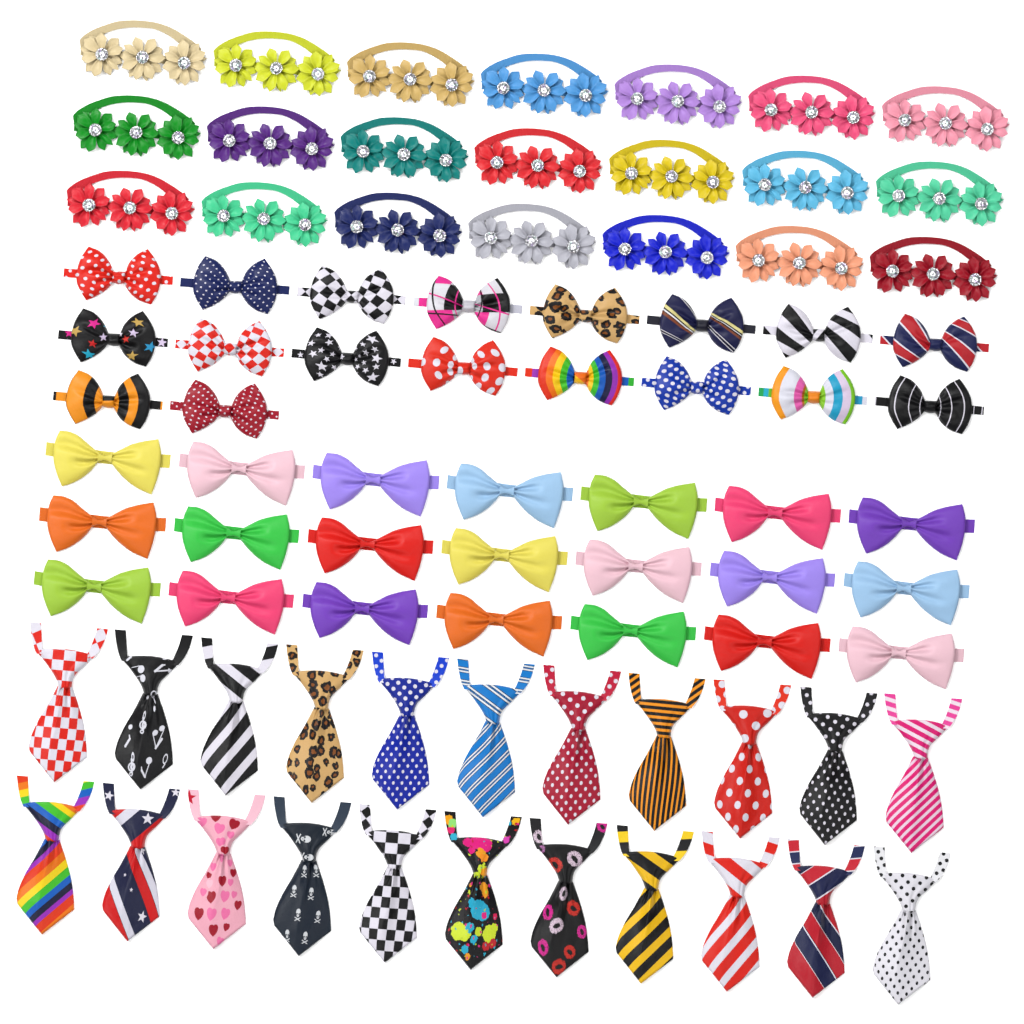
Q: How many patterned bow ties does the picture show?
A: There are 18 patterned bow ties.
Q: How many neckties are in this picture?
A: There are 22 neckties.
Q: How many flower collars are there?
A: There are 21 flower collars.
